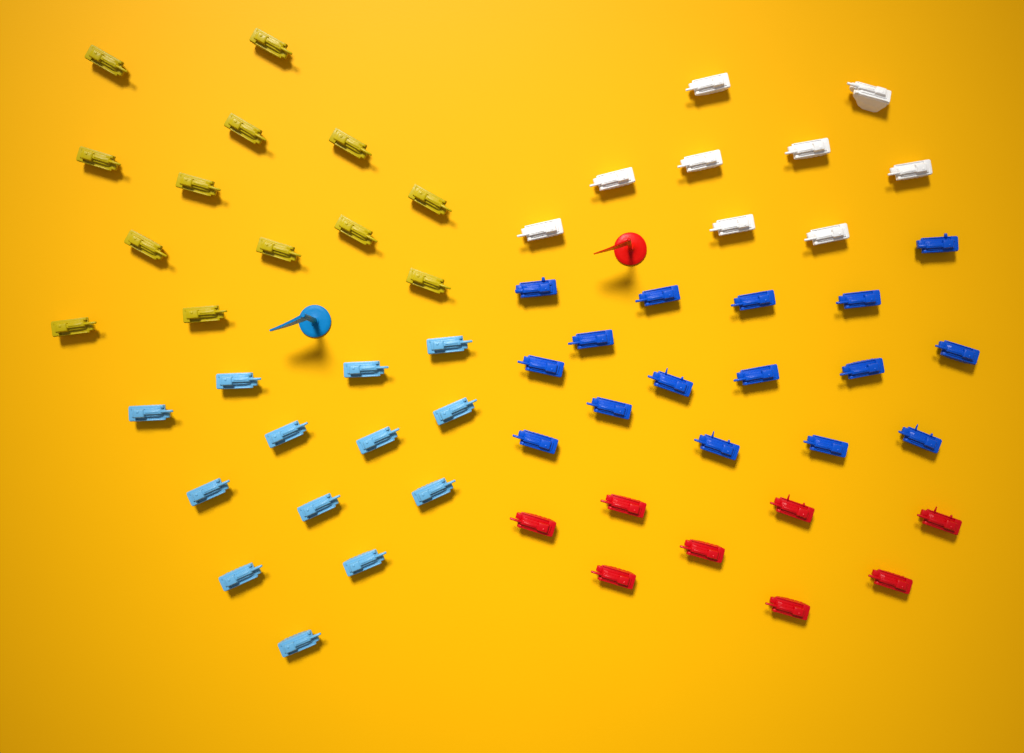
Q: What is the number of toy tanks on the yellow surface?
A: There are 59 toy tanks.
